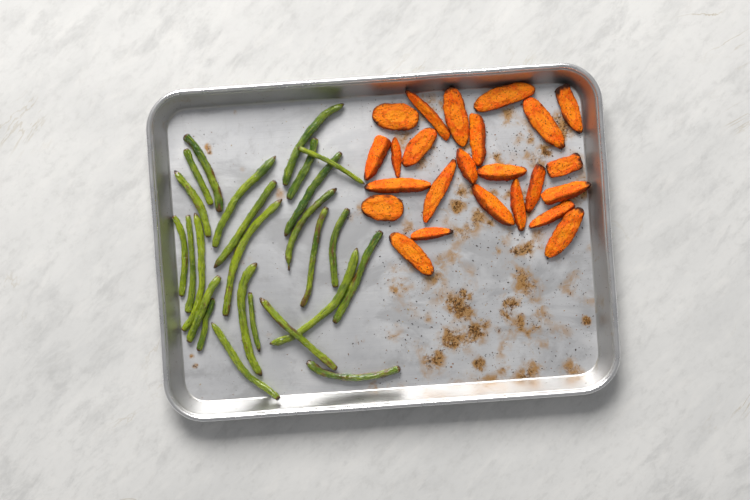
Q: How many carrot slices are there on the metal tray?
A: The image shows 24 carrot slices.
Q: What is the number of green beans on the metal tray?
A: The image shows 25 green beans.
